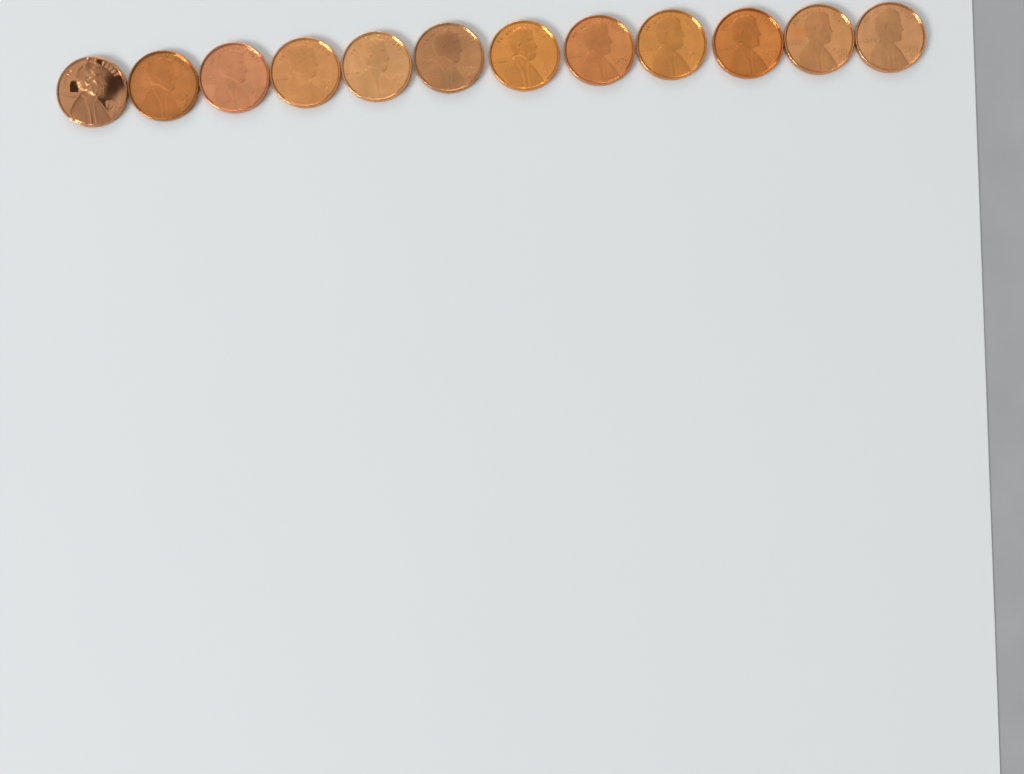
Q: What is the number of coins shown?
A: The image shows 12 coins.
